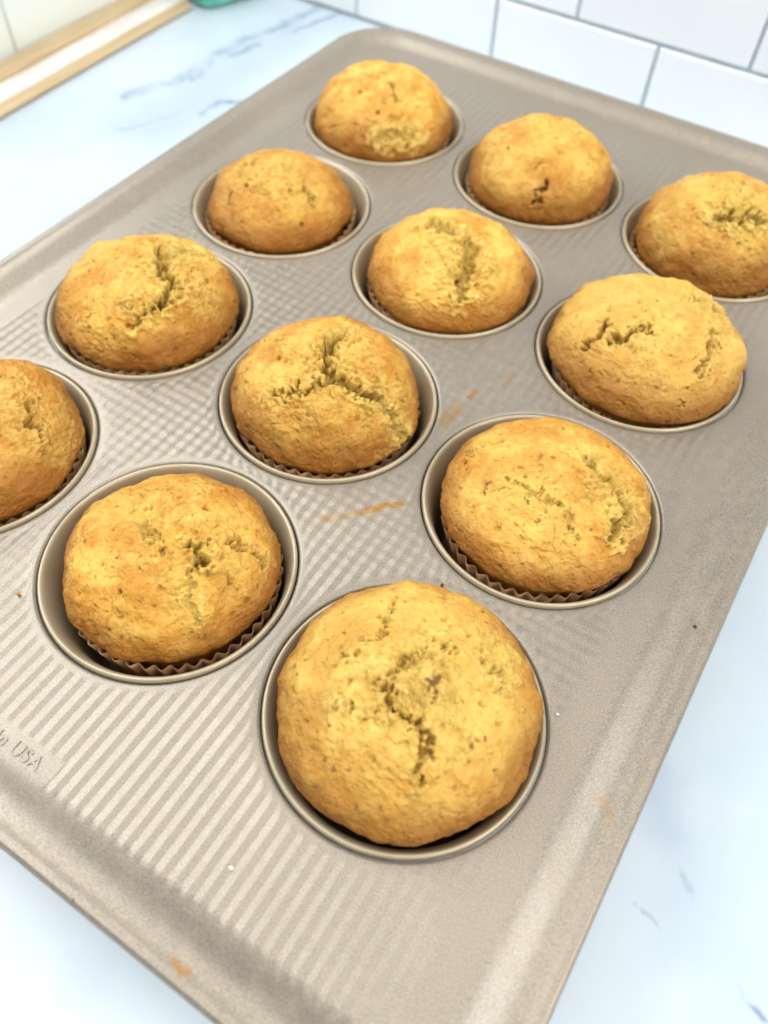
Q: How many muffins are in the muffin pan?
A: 12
